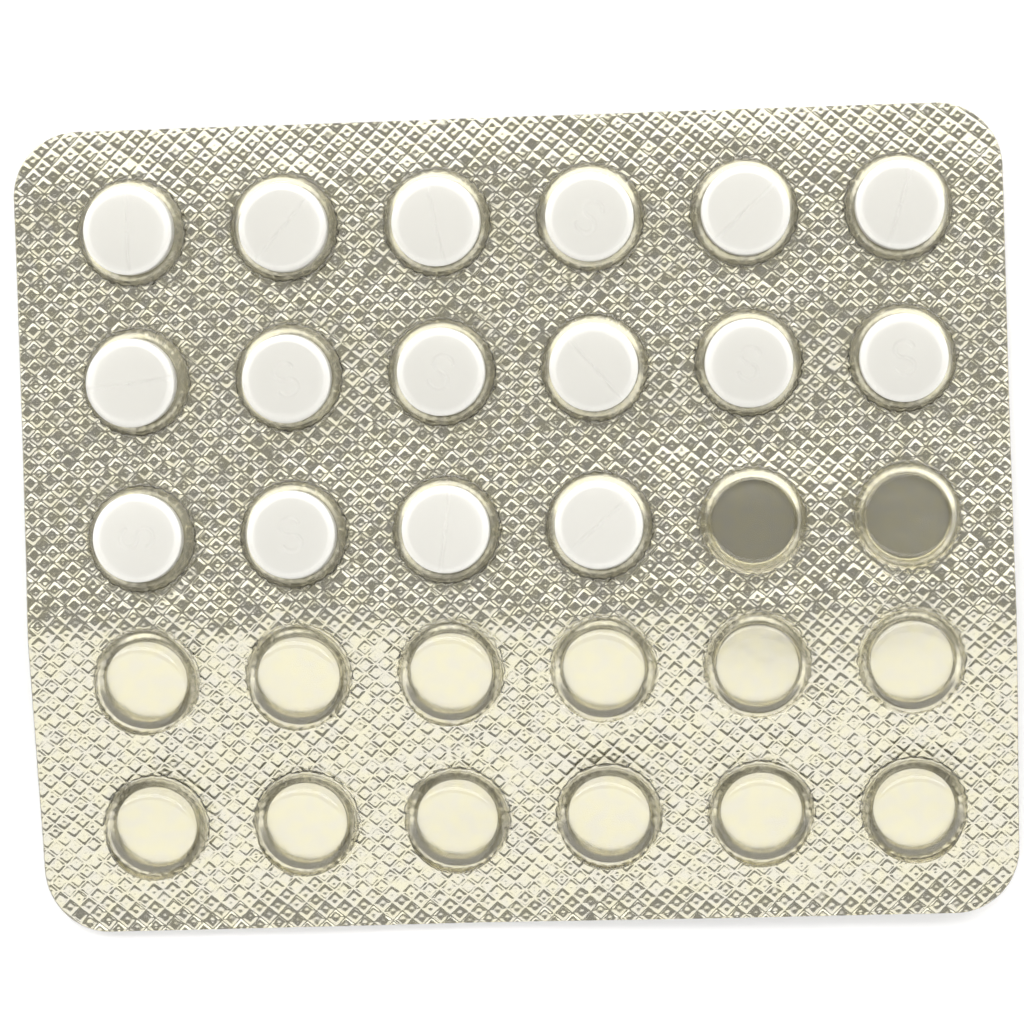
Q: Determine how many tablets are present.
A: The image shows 16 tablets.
